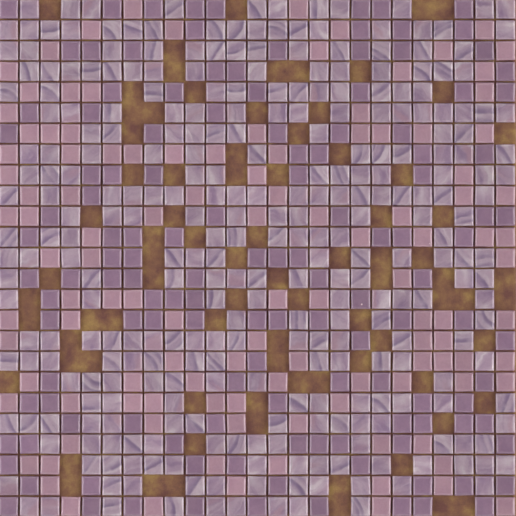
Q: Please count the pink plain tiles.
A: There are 114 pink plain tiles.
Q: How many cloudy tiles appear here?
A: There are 186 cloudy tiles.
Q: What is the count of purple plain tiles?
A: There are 131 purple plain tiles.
